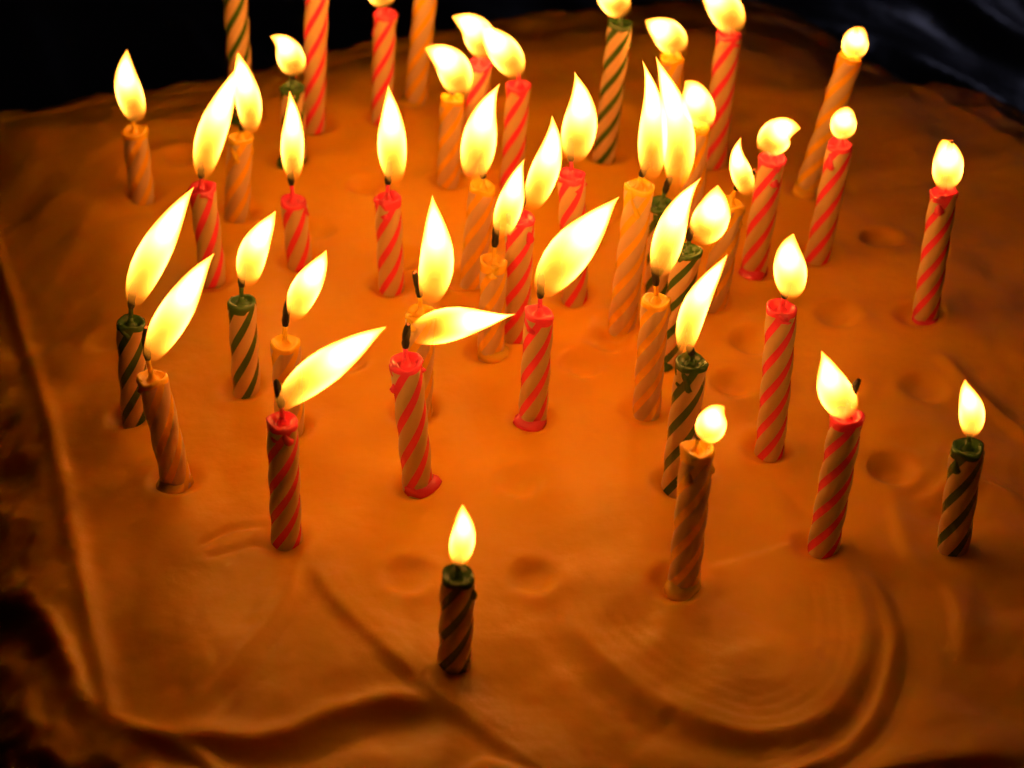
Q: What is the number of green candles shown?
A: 10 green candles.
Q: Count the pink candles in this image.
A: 18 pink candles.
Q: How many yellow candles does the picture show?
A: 16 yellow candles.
